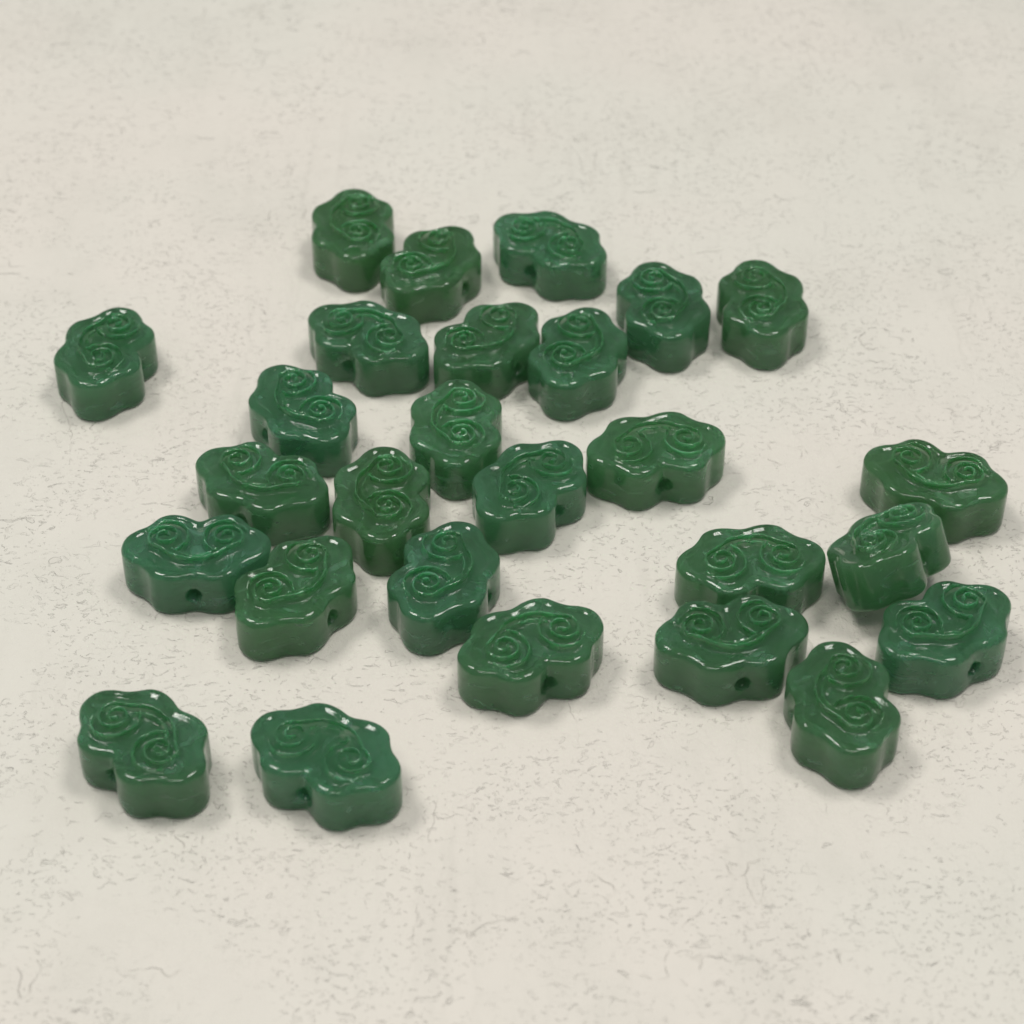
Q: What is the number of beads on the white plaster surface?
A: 27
